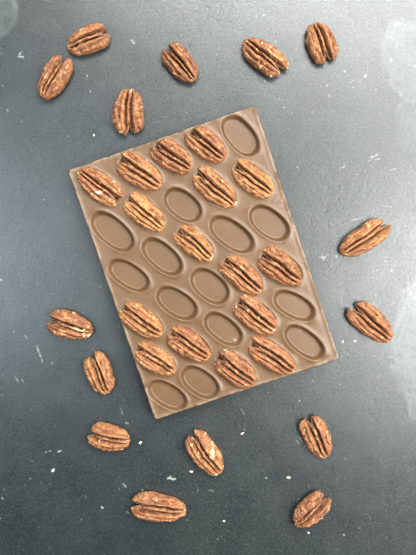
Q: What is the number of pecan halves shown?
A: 31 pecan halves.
